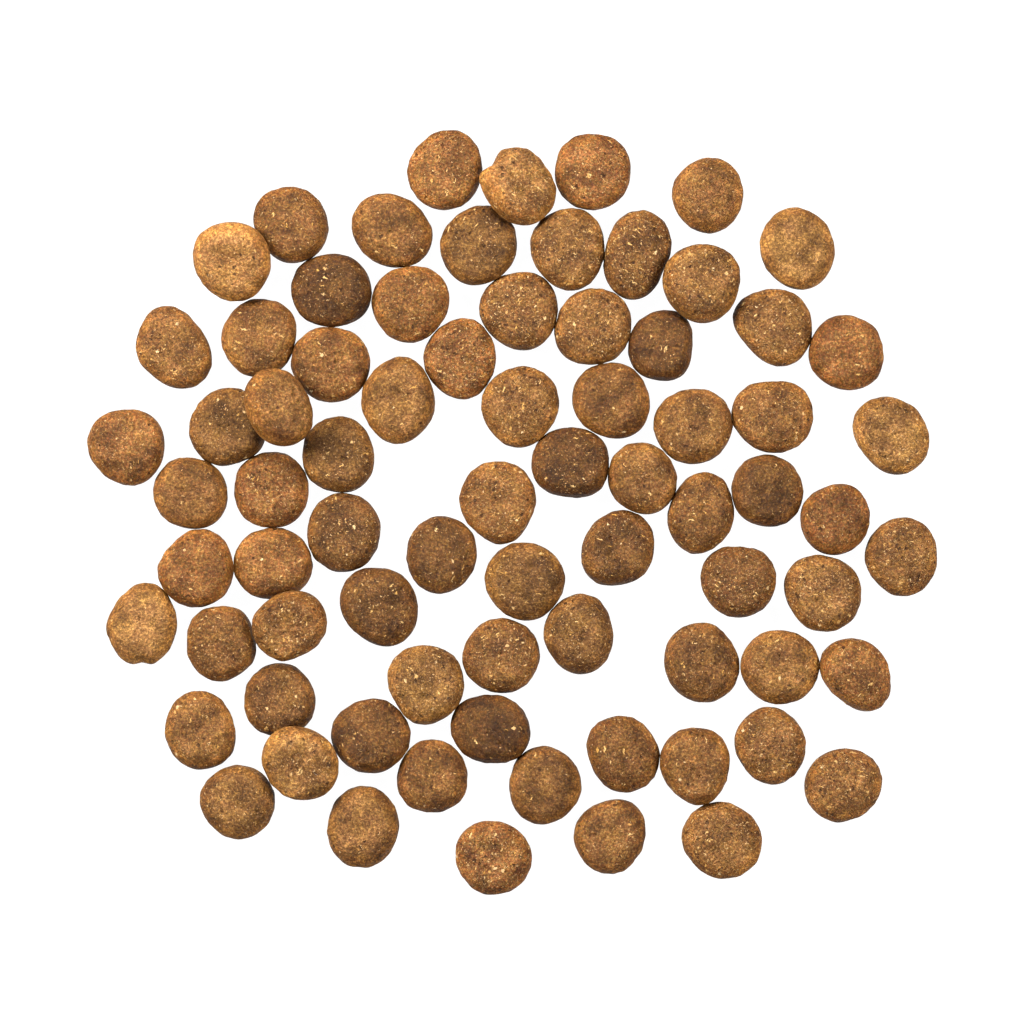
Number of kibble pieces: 76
